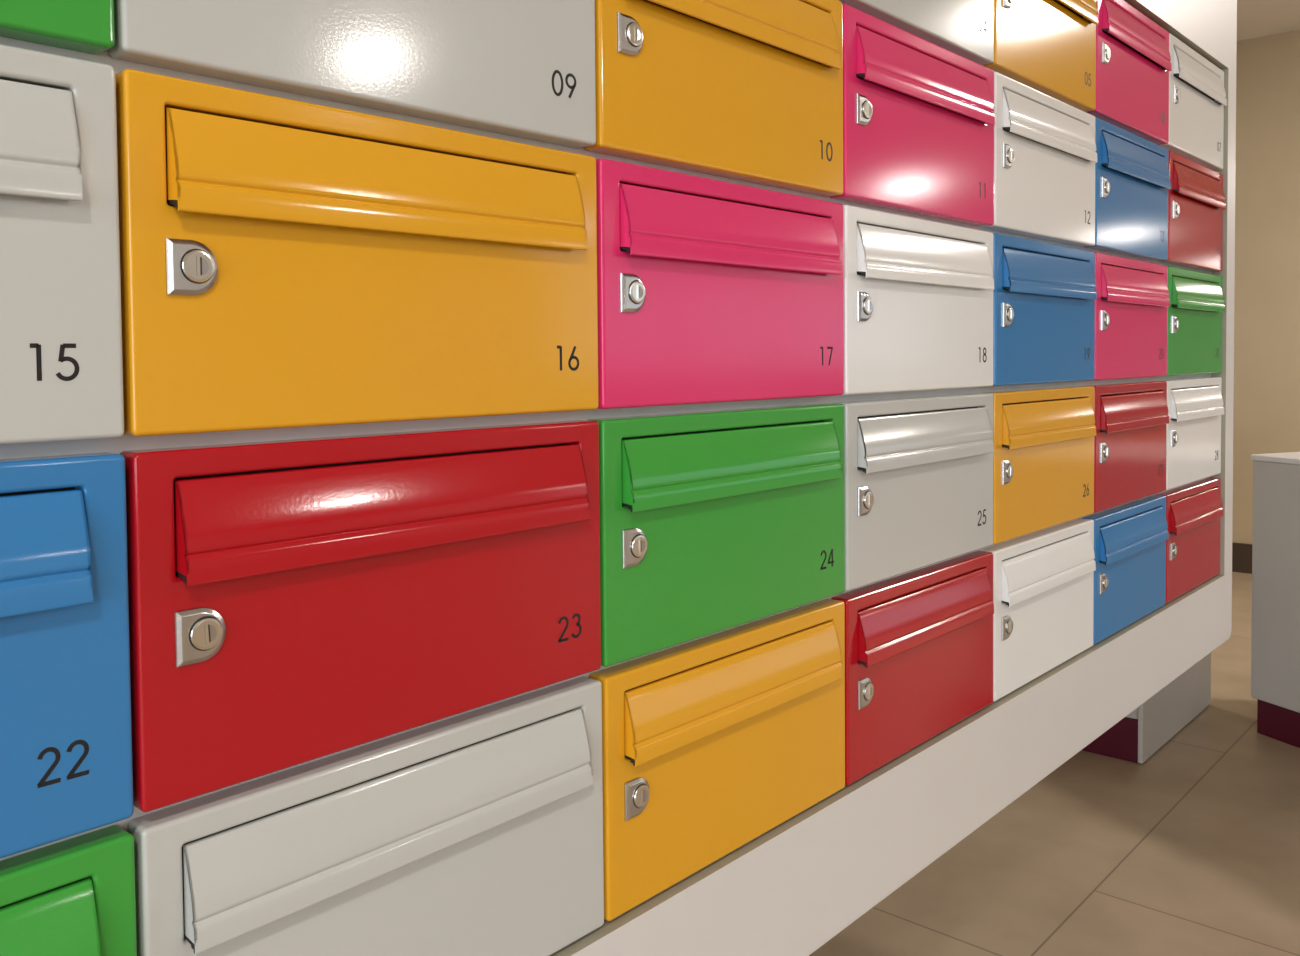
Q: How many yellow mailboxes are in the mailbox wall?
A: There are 5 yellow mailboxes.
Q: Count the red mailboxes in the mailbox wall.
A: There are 5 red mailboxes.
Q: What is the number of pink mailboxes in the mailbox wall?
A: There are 4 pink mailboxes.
